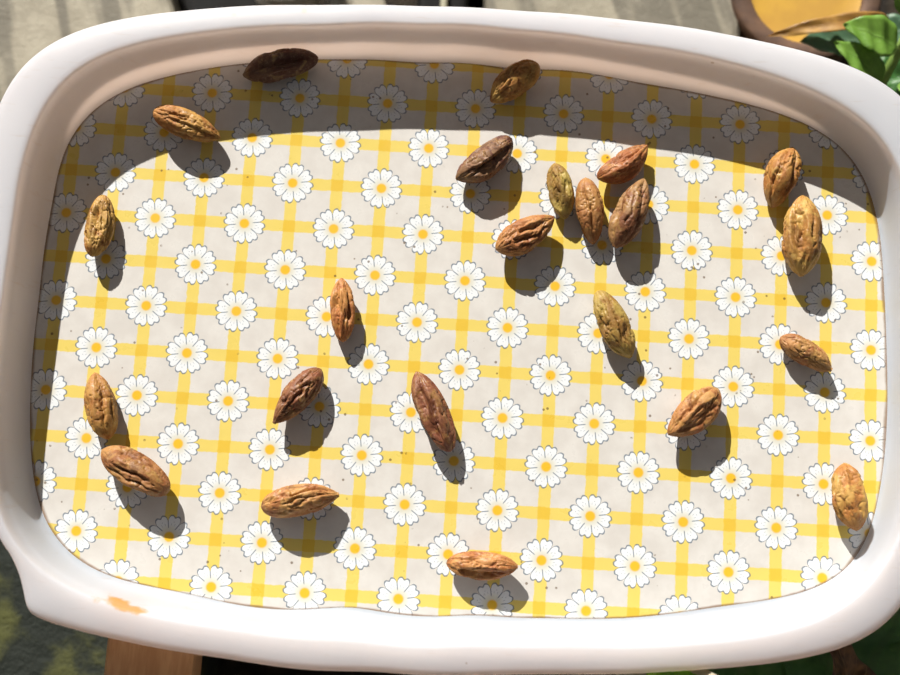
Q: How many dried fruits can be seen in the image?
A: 23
